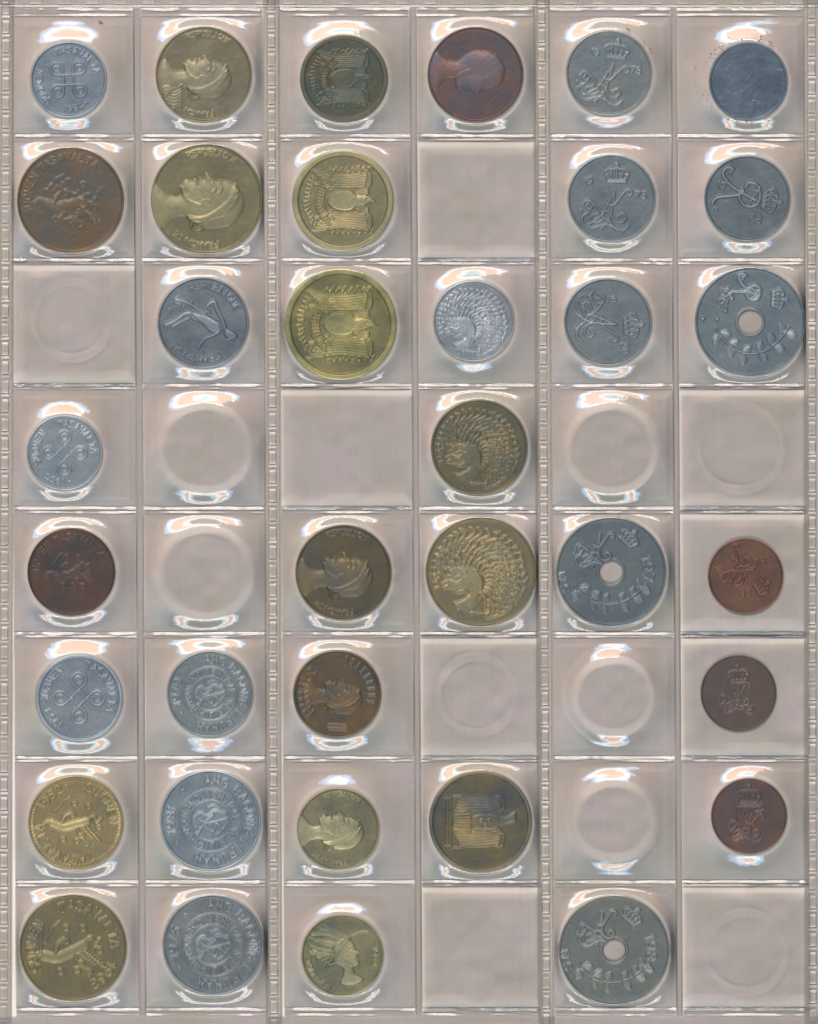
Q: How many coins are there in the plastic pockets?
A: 36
